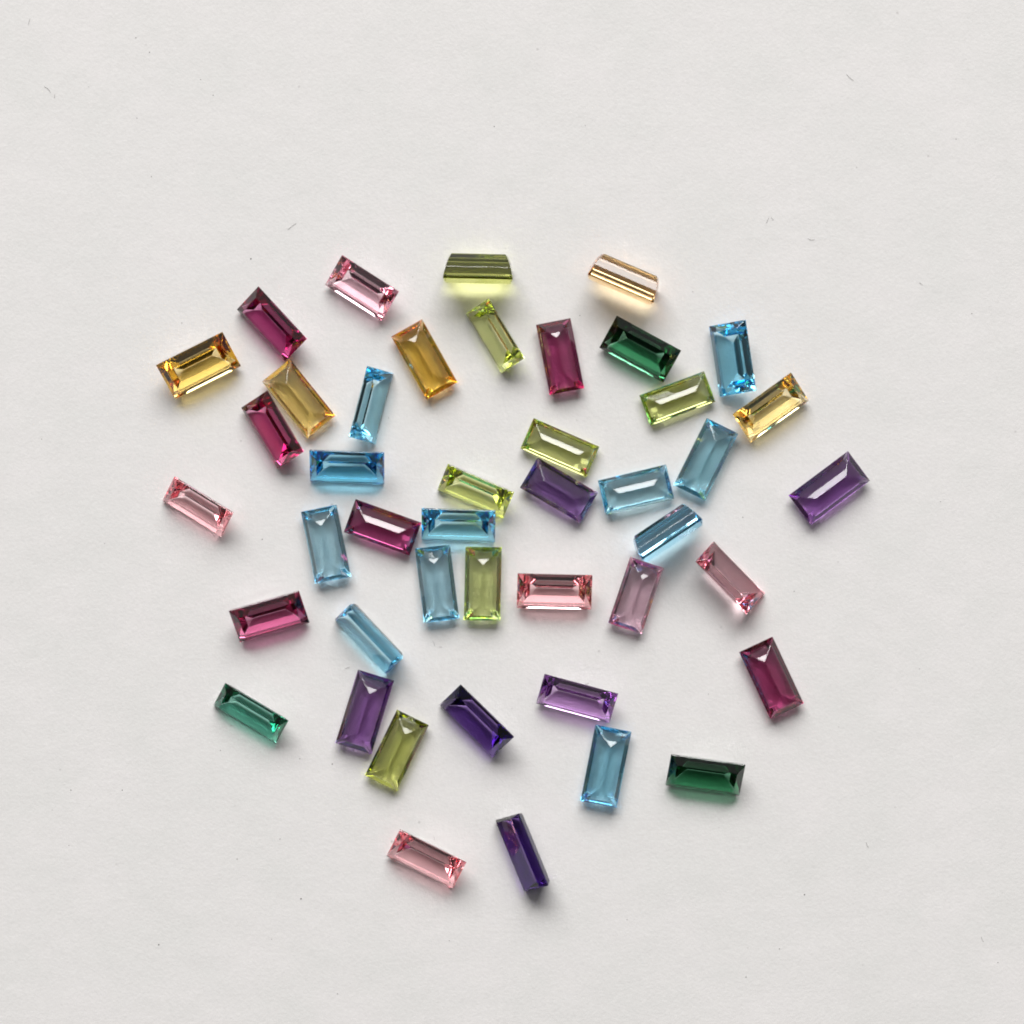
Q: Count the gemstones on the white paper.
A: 44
